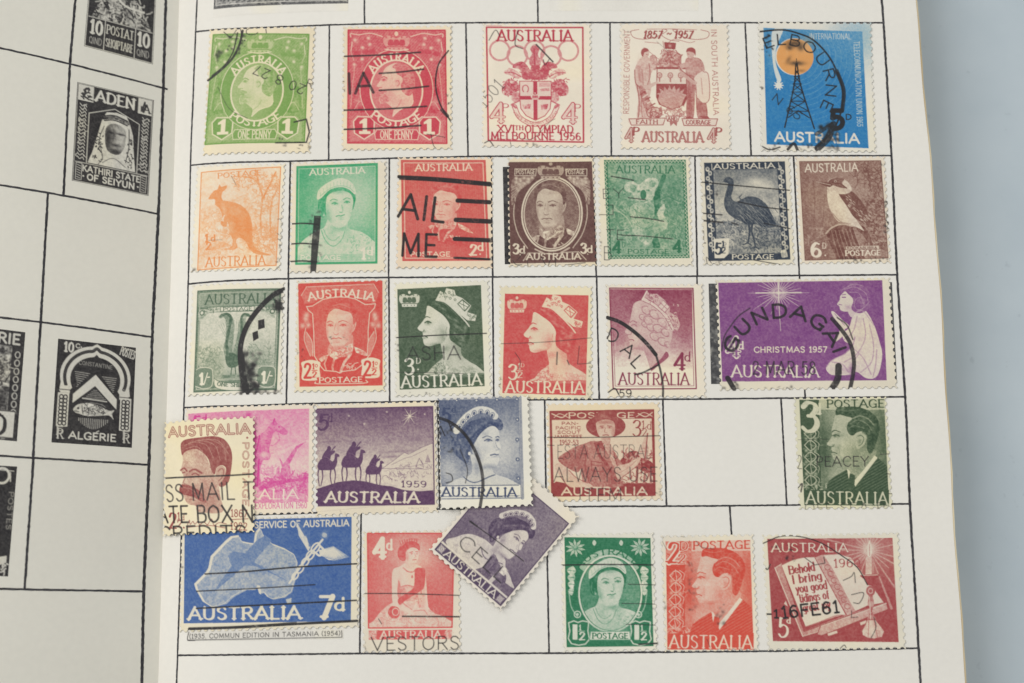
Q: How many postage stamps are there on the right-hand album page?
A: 30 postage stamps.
